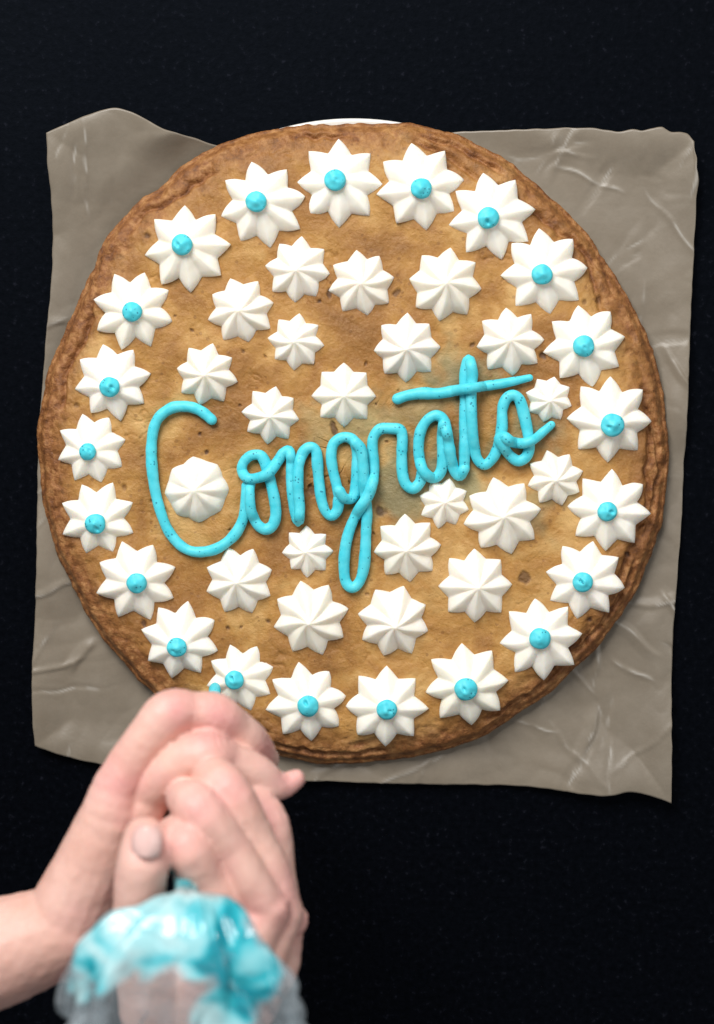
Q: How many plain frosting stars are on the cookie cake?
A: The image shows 21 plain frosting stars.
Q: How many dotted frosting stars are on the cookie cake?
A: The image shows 21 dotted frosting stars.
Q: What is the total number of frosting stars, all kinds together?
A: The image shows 42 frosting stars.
